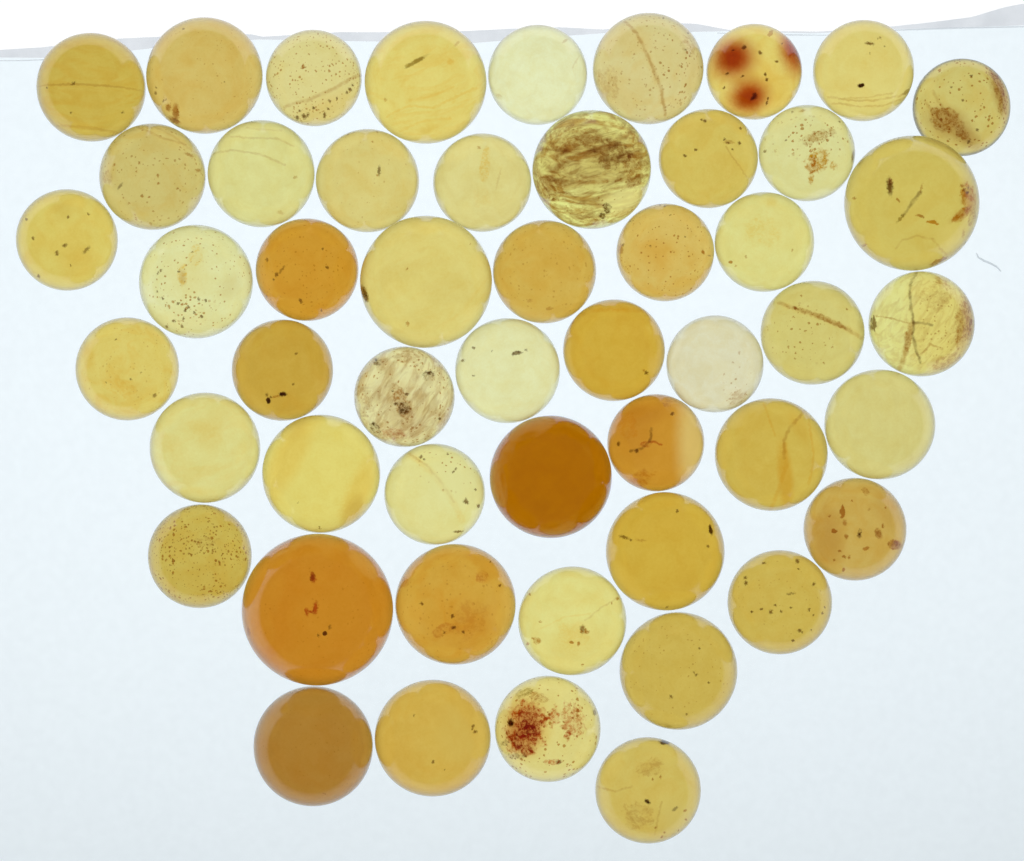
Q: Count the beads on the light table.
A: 51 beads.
